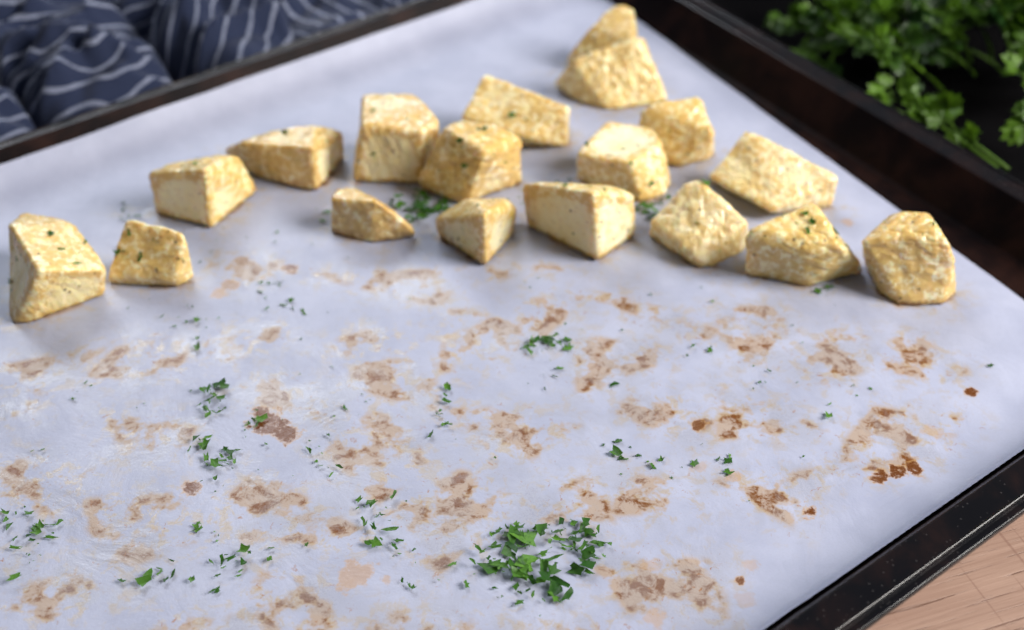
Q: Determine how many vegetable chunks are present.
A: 18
